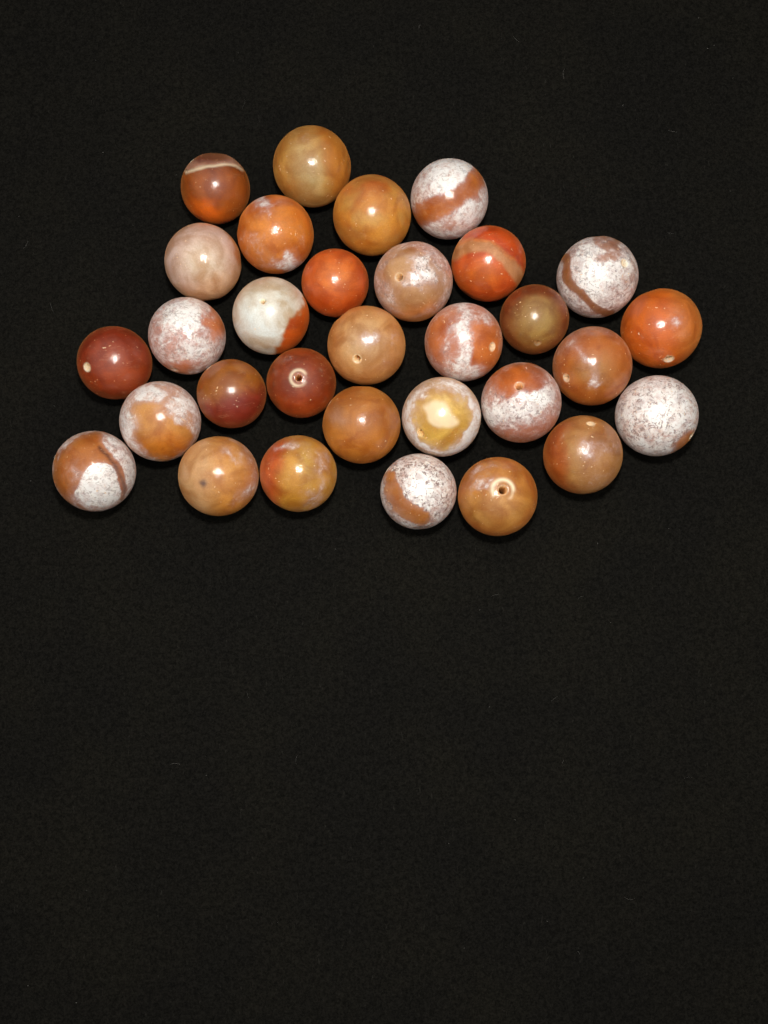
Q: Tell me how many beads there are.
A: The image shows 31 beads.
